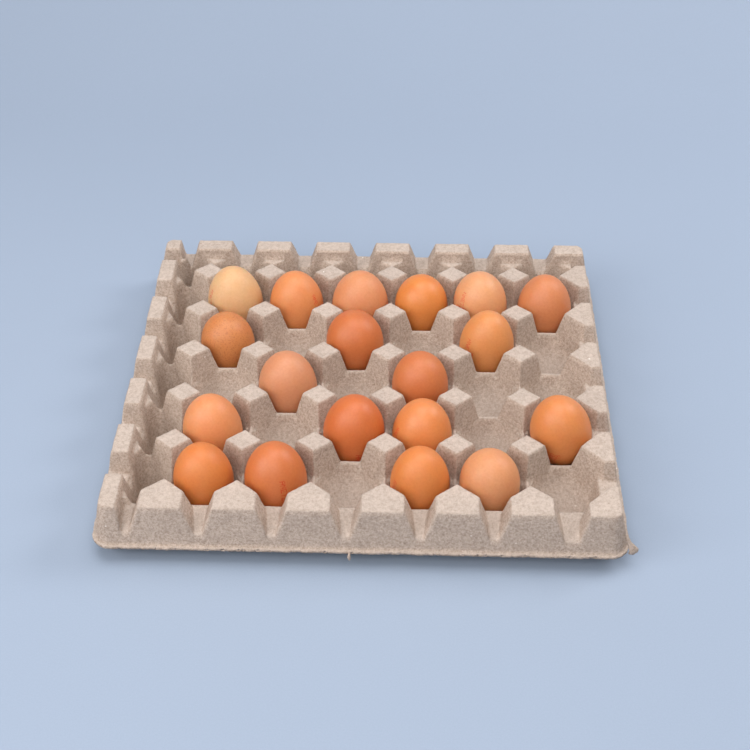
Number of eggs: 19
